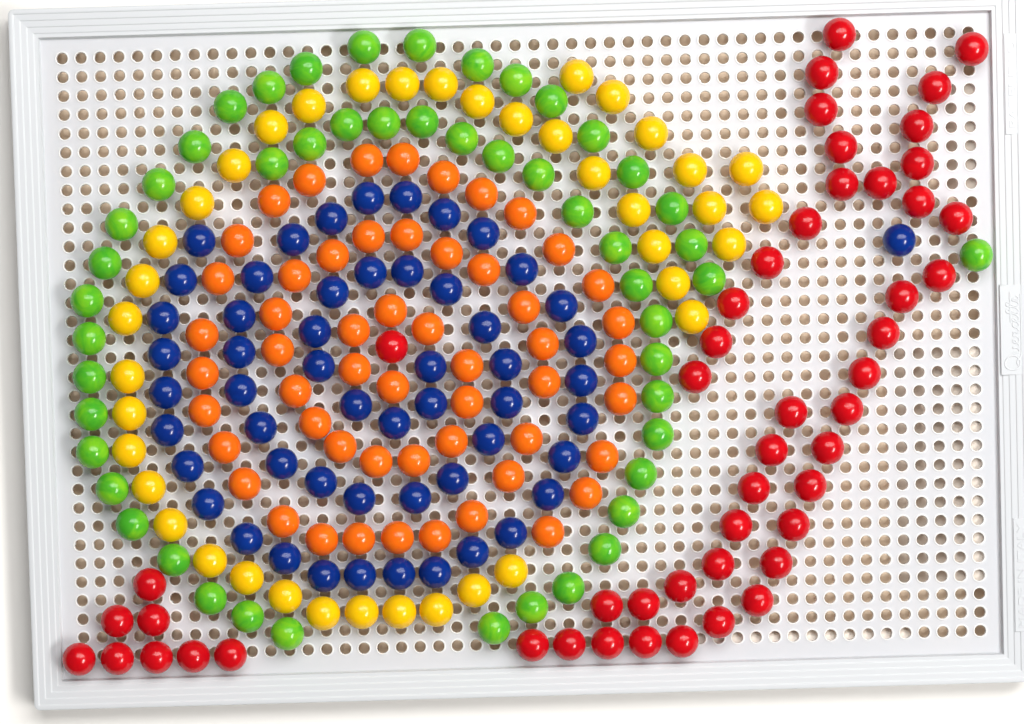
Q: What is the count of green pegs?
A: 50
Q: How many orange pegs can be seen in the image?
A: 54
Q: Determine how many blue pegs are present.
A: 54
